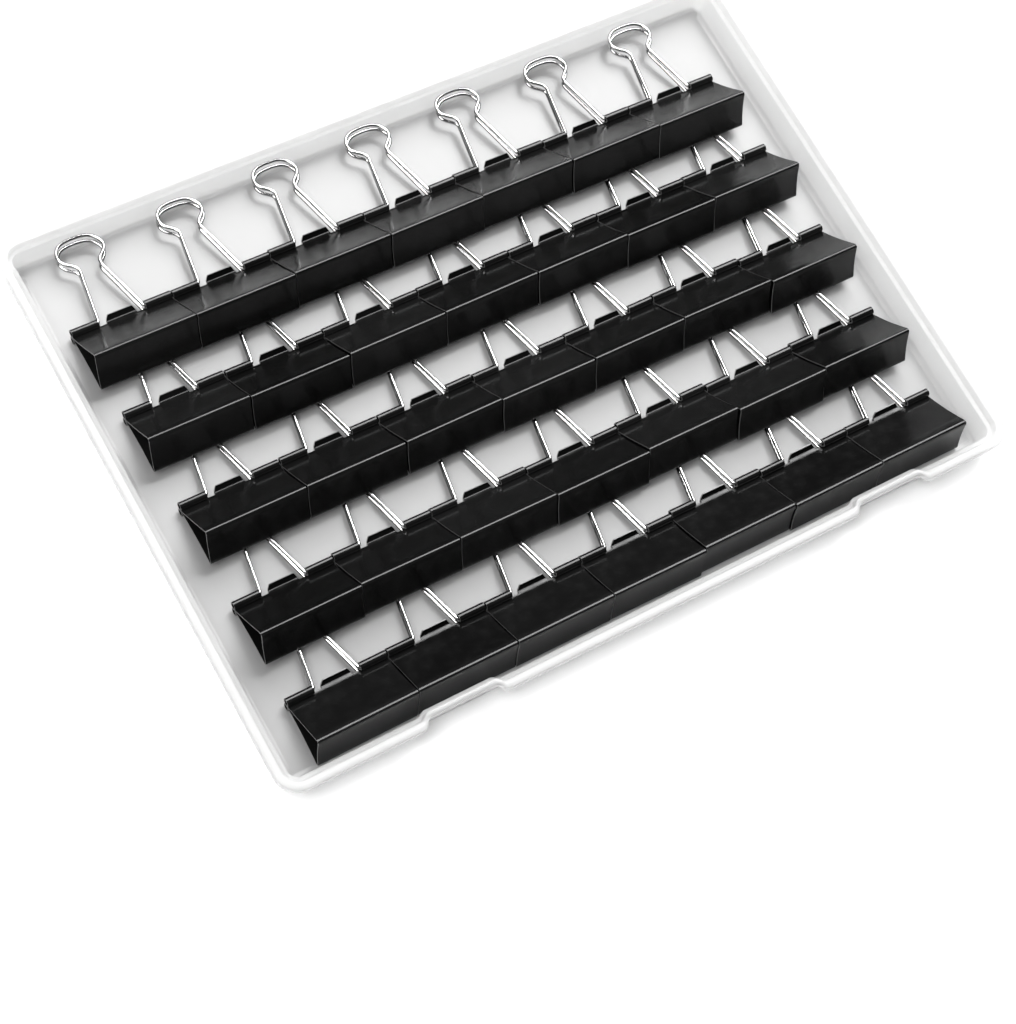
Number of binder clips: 35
